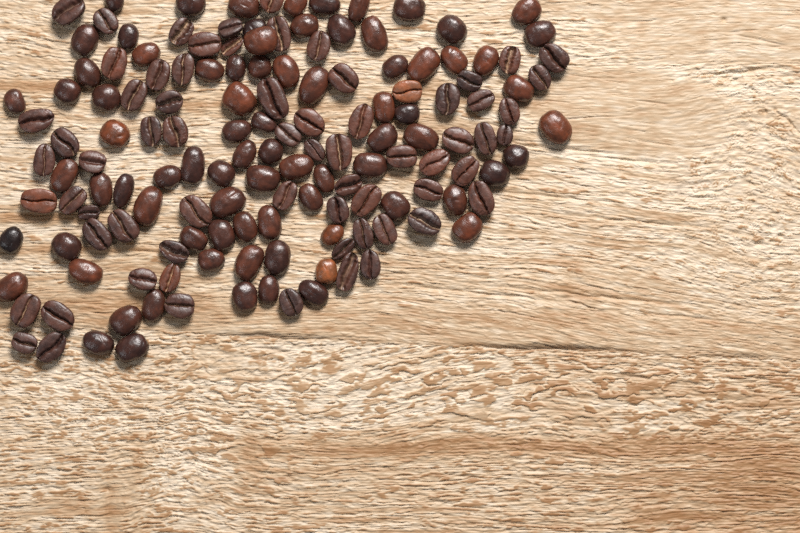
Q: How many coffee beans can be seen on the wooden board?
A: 149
